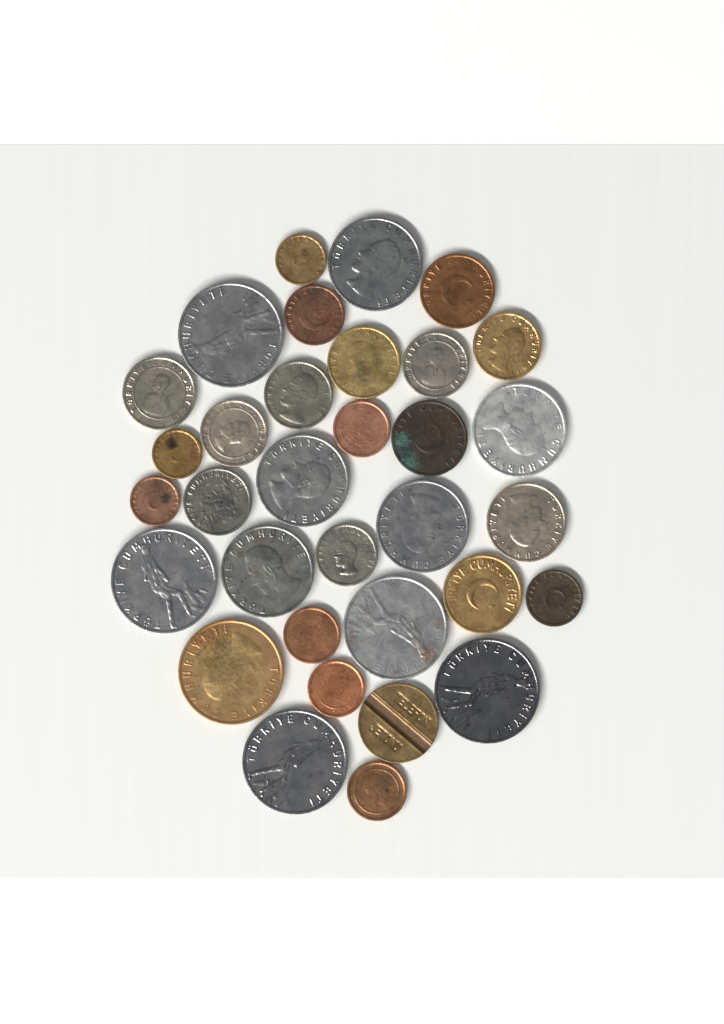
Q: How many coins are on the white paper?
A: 33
